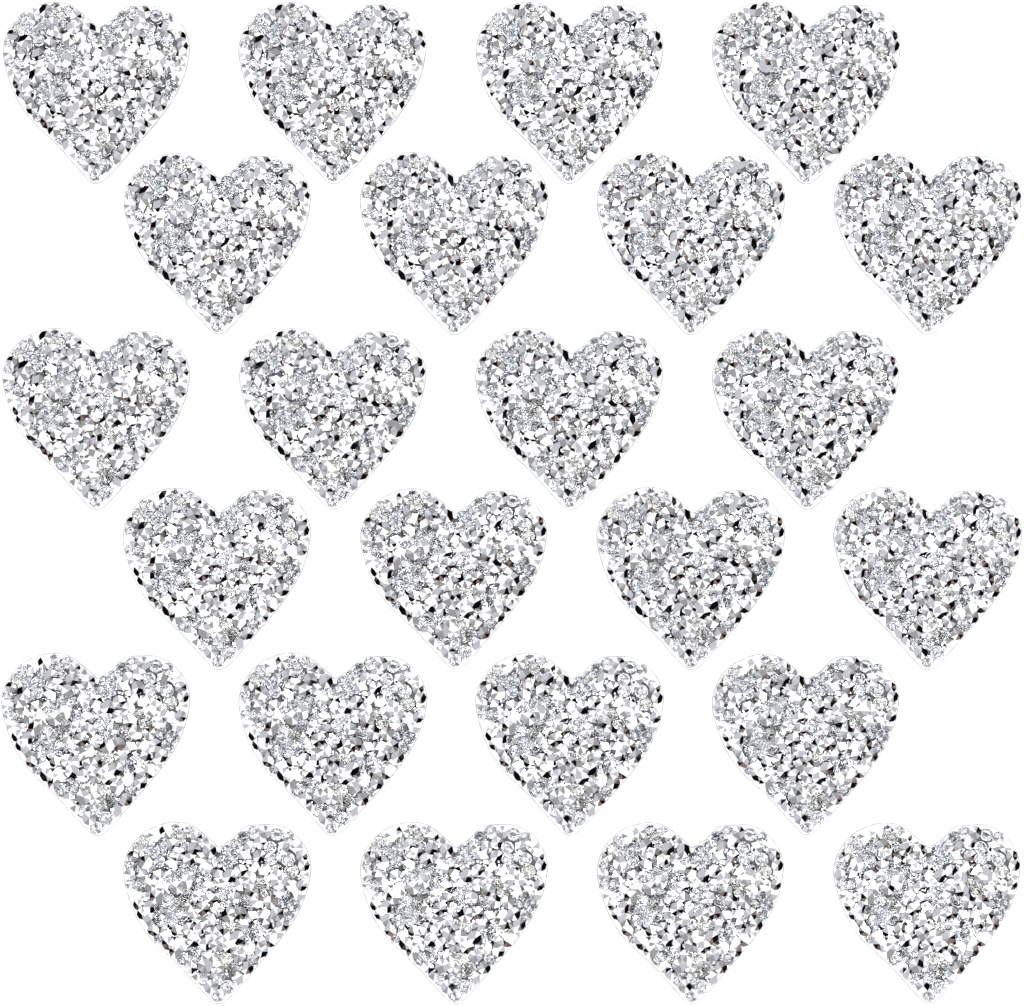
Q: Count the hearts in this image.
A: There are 24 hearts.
